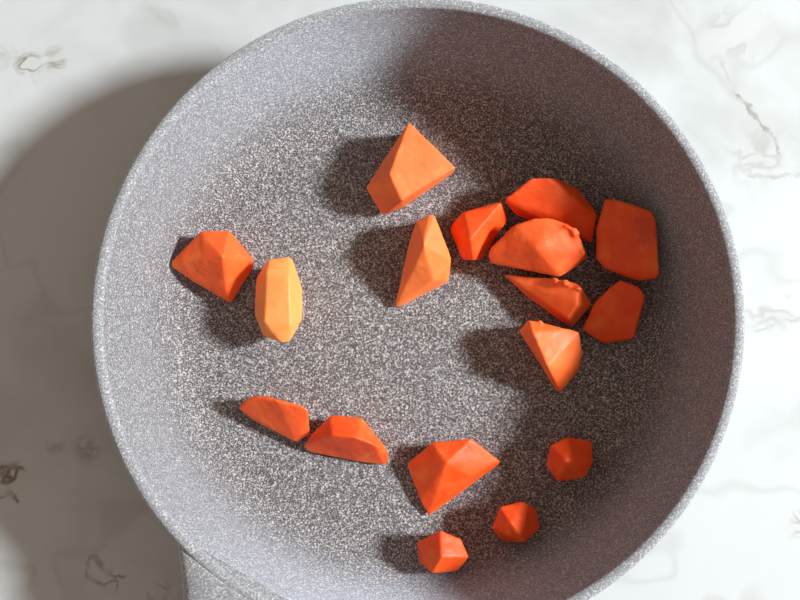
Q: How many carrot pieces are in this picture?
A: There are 17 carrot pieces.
